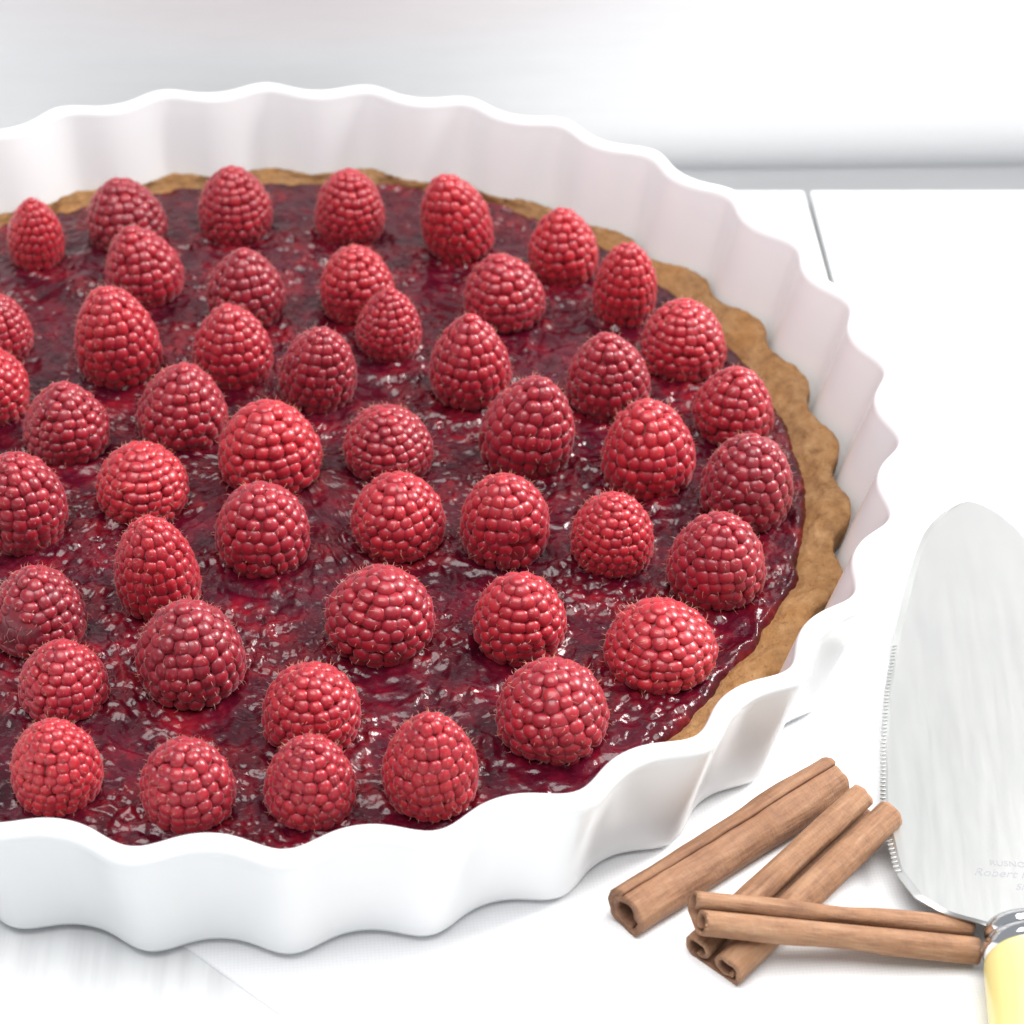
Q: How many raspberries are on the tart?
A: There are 48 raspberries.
